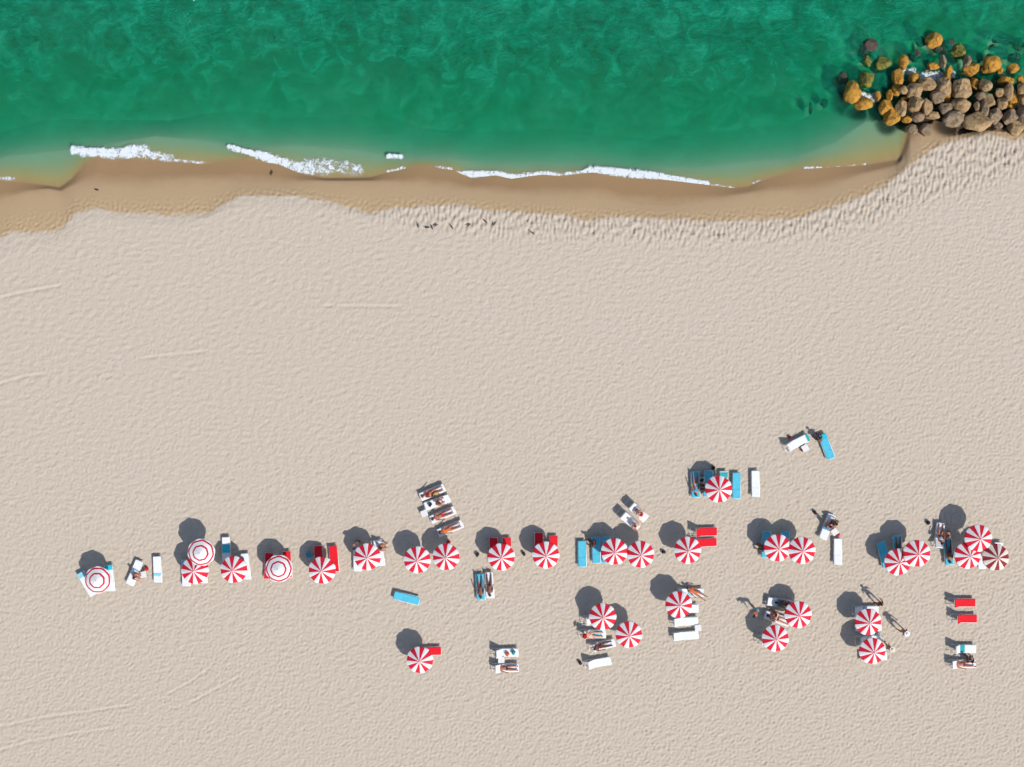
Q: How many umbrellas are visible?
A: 30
